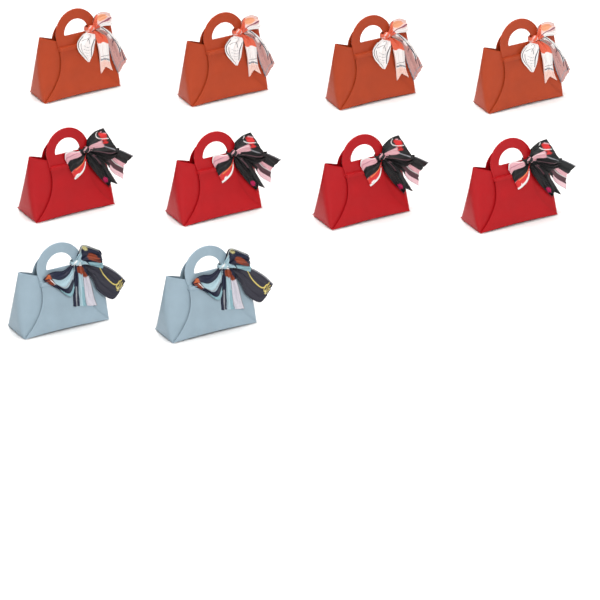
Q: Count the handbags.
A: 10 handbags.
